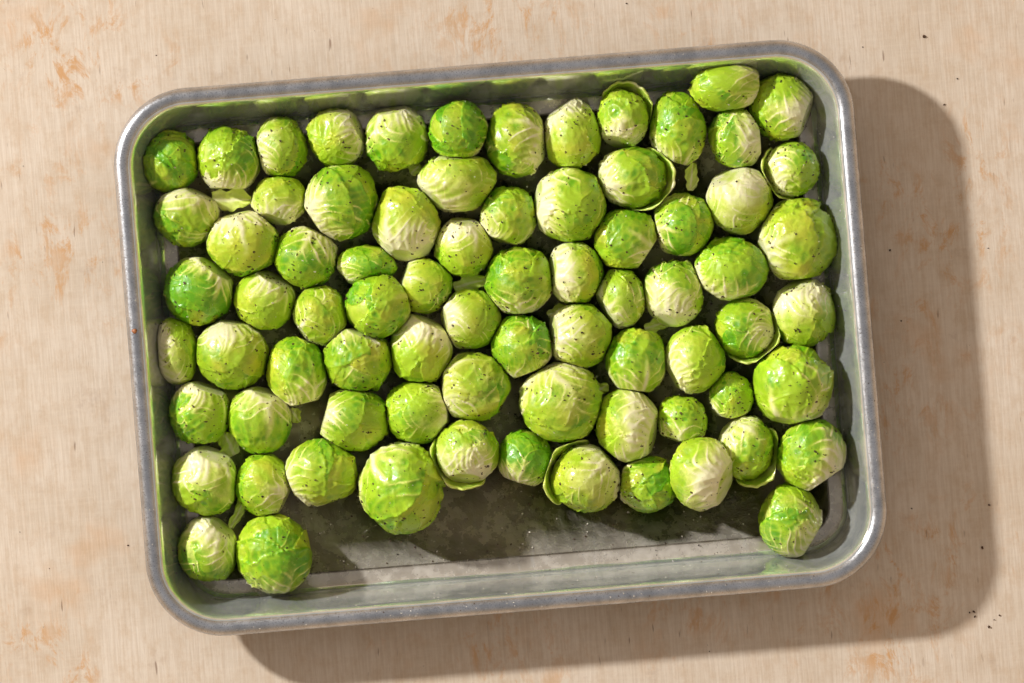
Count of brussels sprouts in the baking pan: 76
